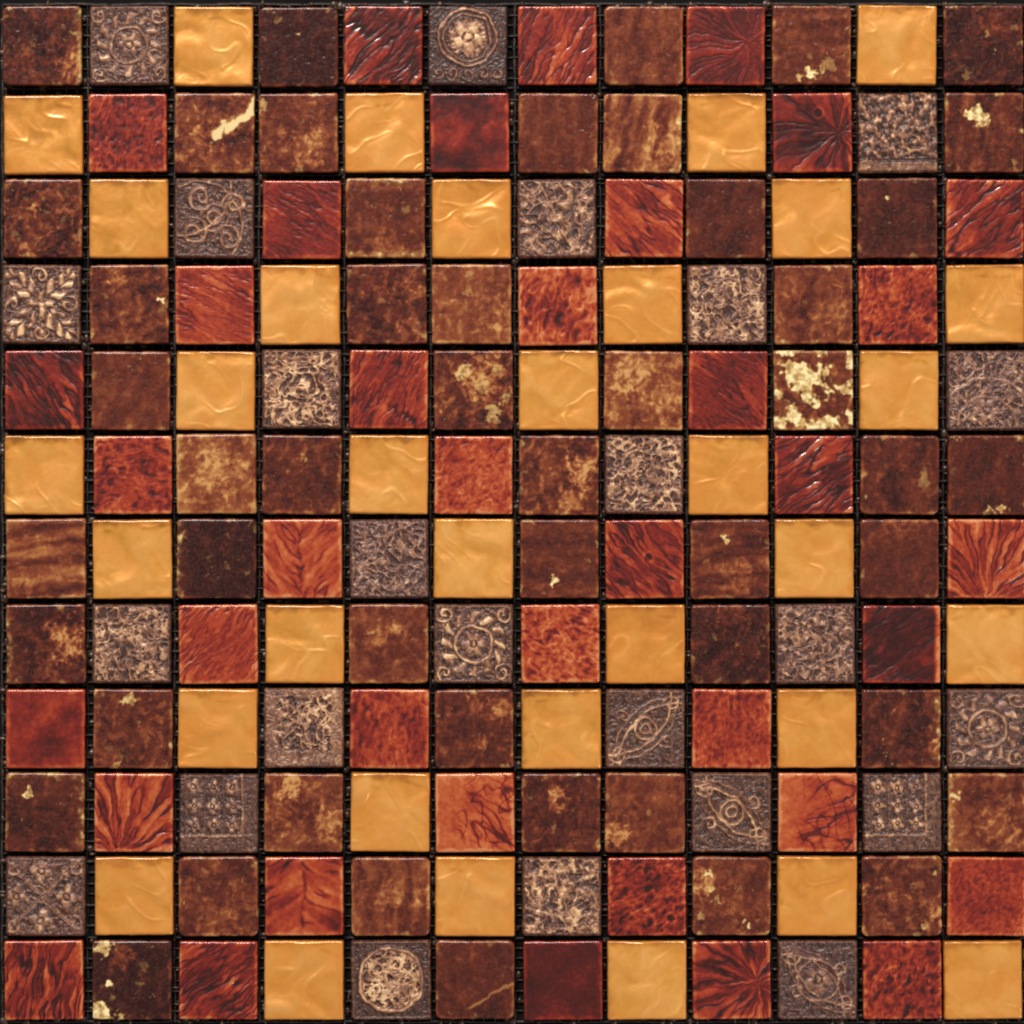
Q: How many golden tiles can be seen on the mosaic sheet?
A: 33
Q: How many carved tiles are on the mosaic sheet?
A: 24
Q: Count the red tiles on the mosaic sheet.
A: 38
